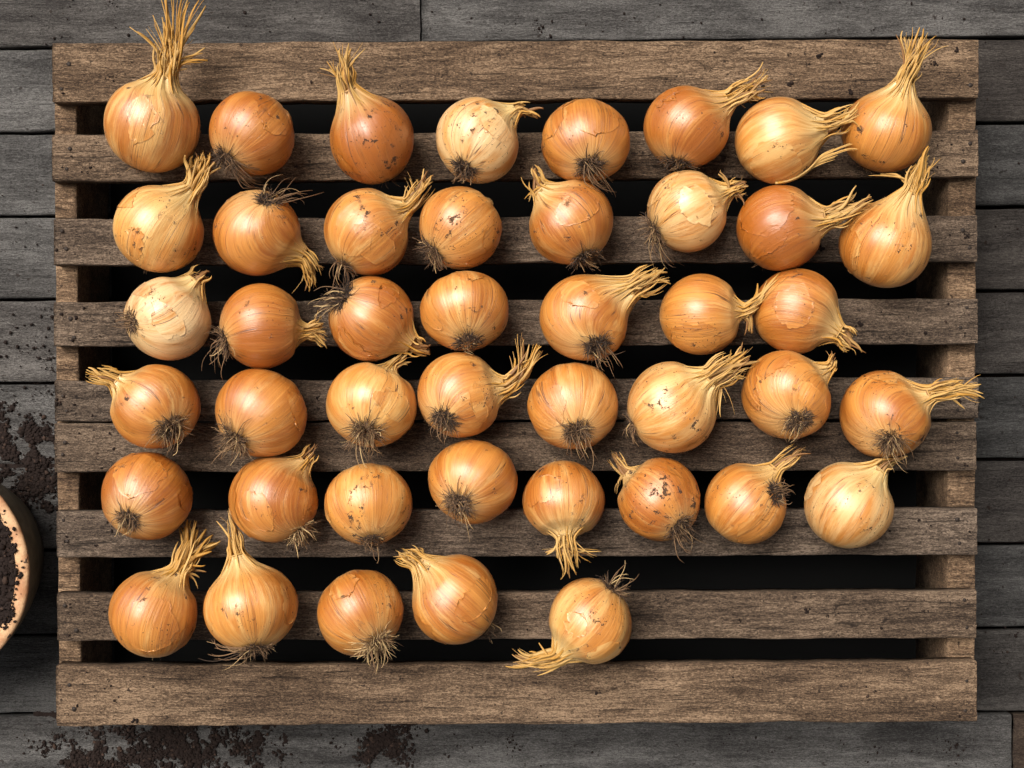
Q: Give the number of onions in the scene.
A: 44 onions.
